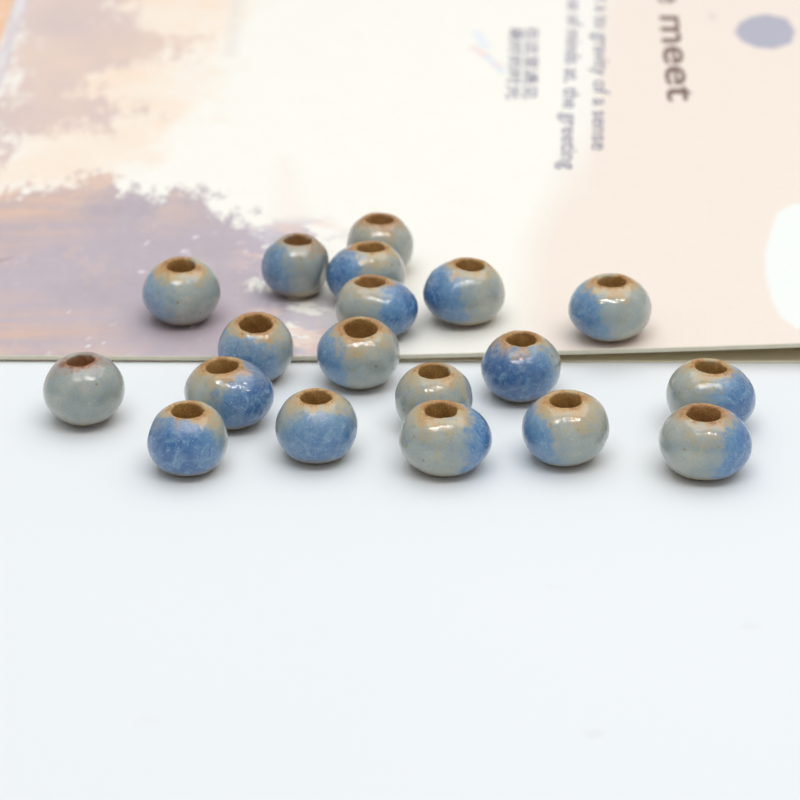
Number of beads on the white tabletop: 19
